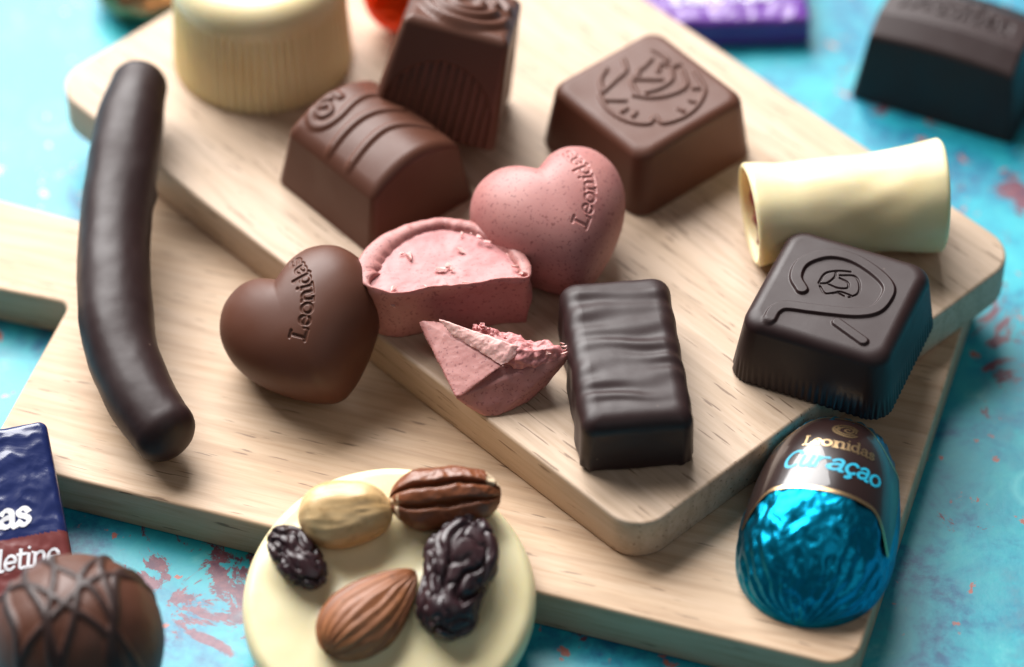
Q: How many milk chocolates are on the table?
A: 5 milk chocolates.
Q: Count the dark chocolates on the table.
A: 4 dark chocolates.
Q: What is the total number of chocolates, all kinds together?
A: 9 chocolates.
